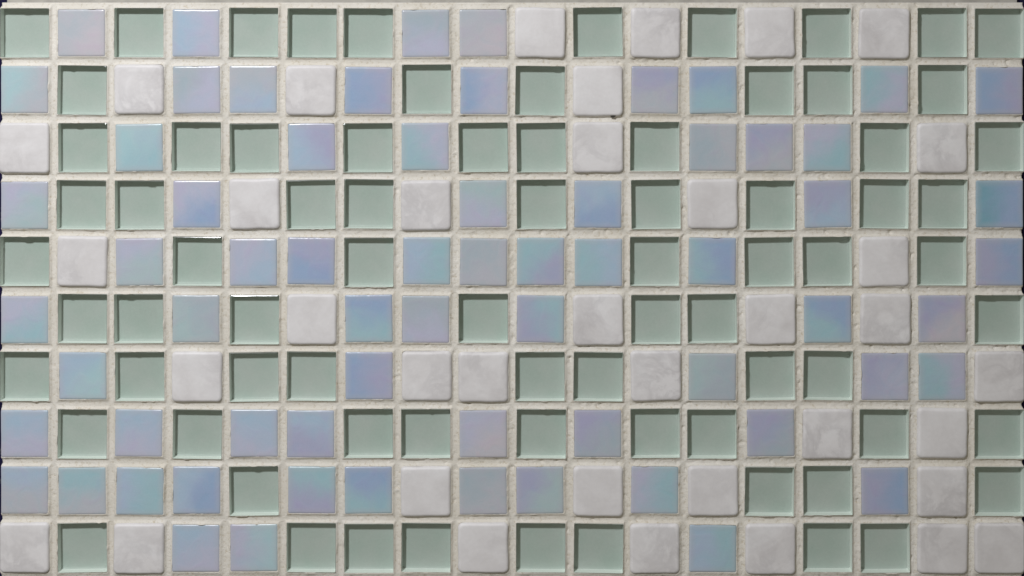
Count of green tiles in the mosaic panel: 77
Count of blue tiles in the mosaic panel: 66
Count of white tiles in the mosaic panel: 37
